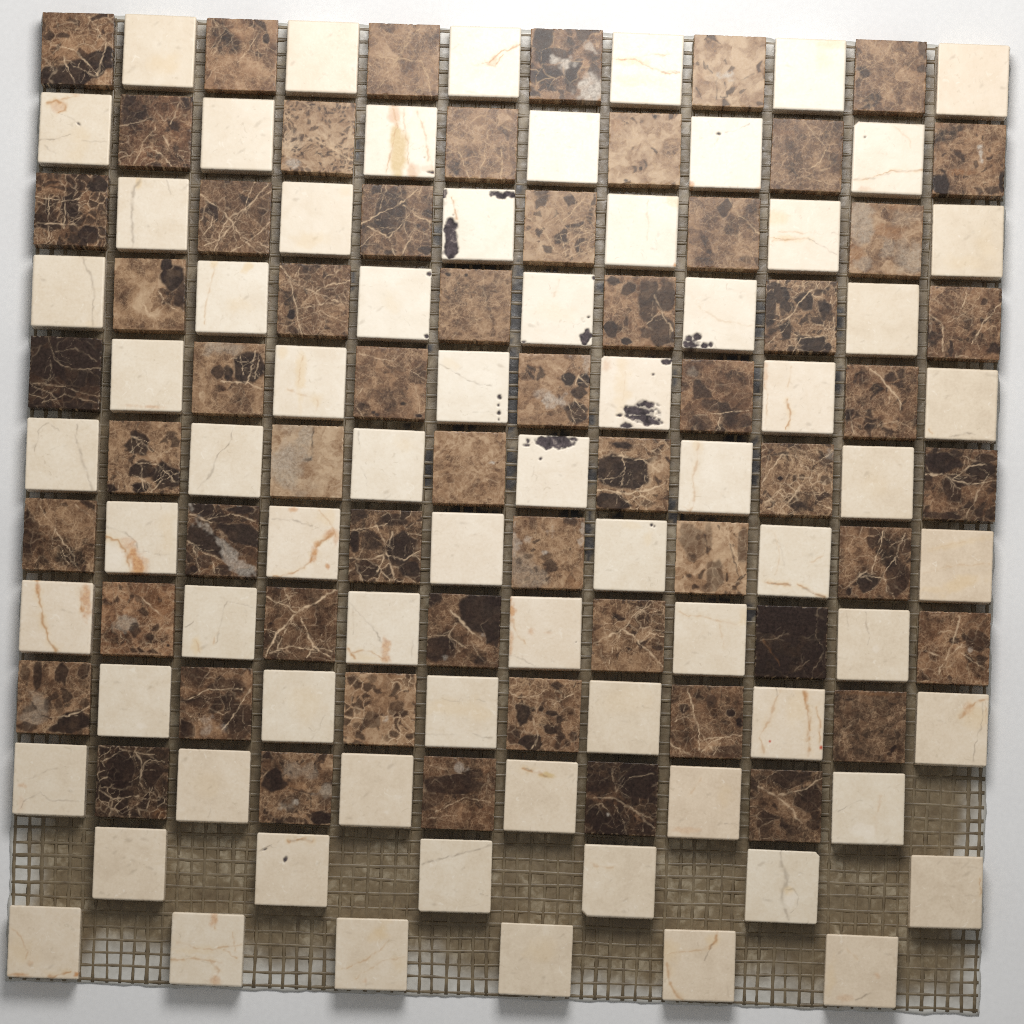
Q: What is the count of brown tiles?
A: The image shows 59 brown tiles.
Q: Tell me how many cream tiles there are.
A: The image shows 72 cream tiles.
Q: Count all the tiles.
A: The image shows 131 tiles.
